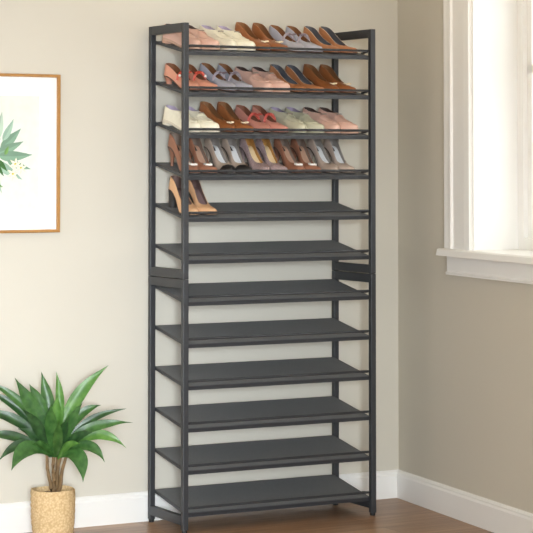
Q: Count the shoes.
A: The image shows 42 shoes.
